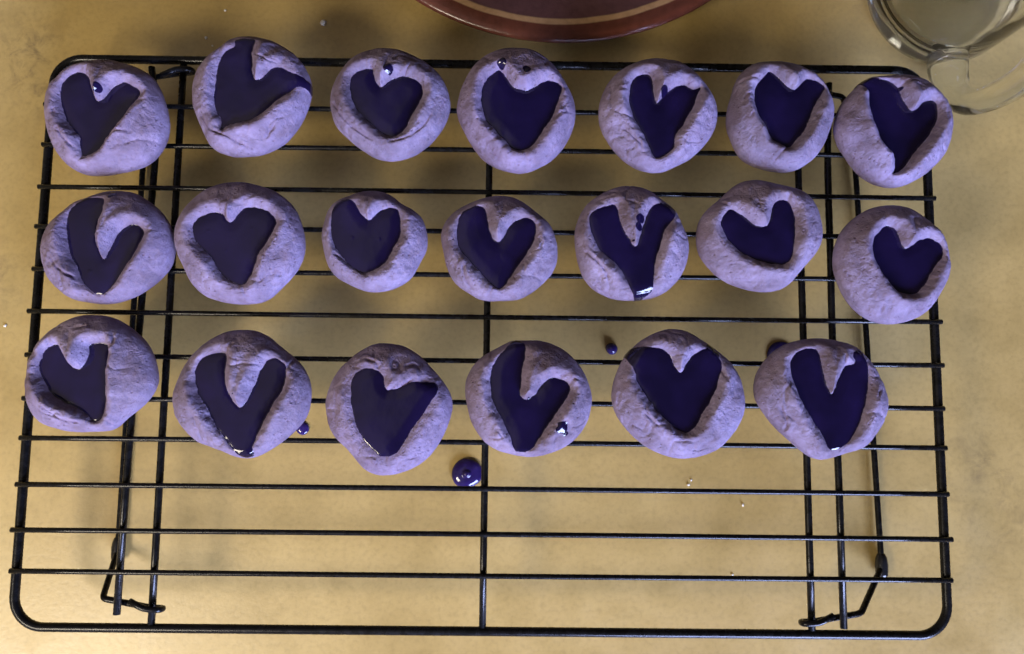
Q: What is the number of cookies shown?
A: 20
